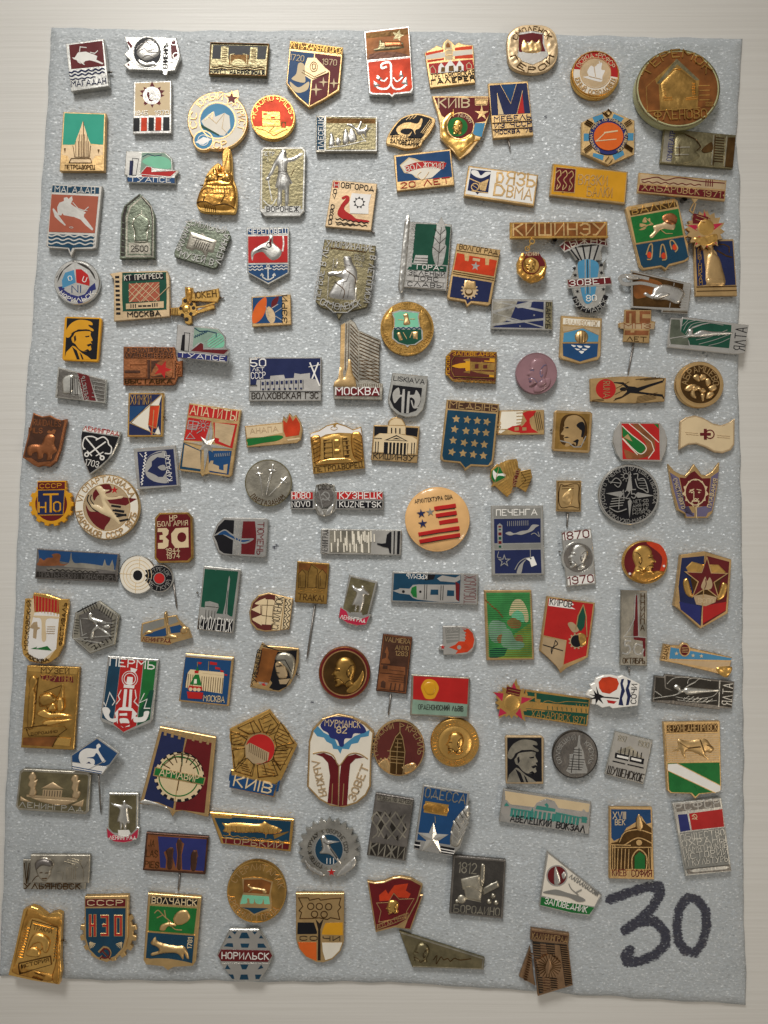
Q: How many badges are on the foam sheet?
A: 145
